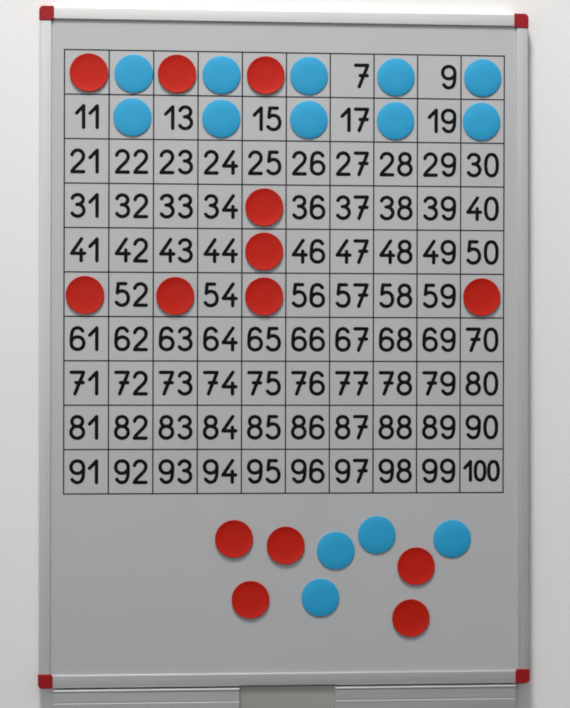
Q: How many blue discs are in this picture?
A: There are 14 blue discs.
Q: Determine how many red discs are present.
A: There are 14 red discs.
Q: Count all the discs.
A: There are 28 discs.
